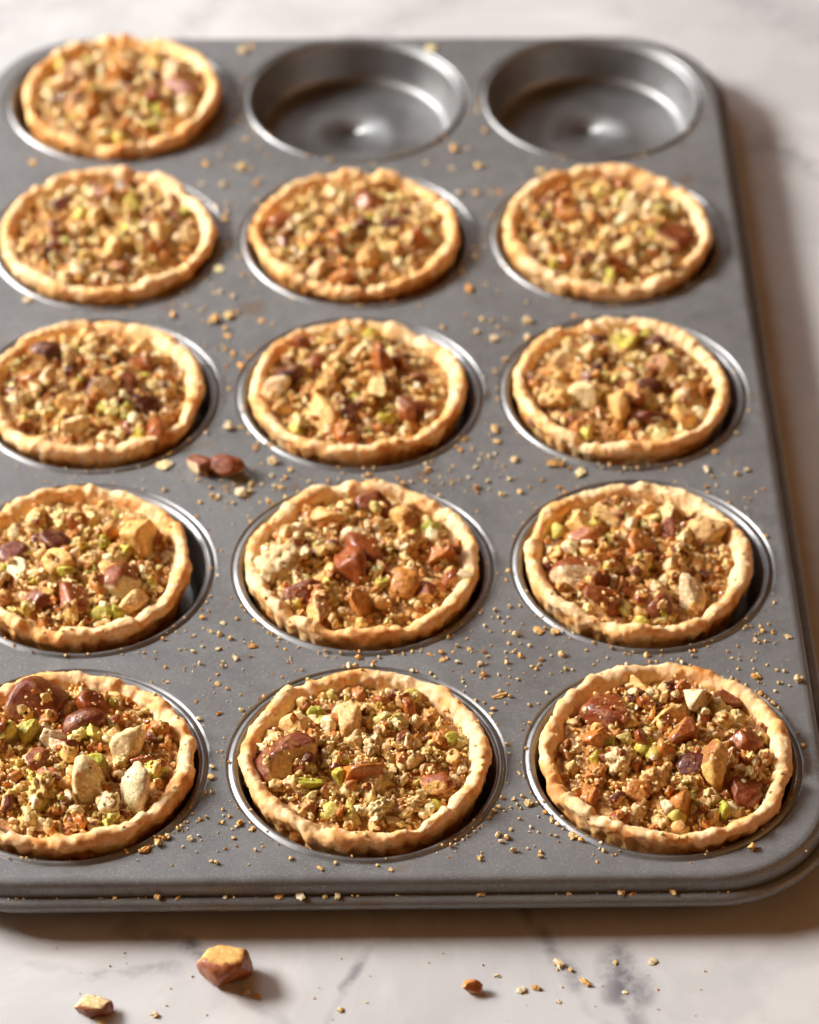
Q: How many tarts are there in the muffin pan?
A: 13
